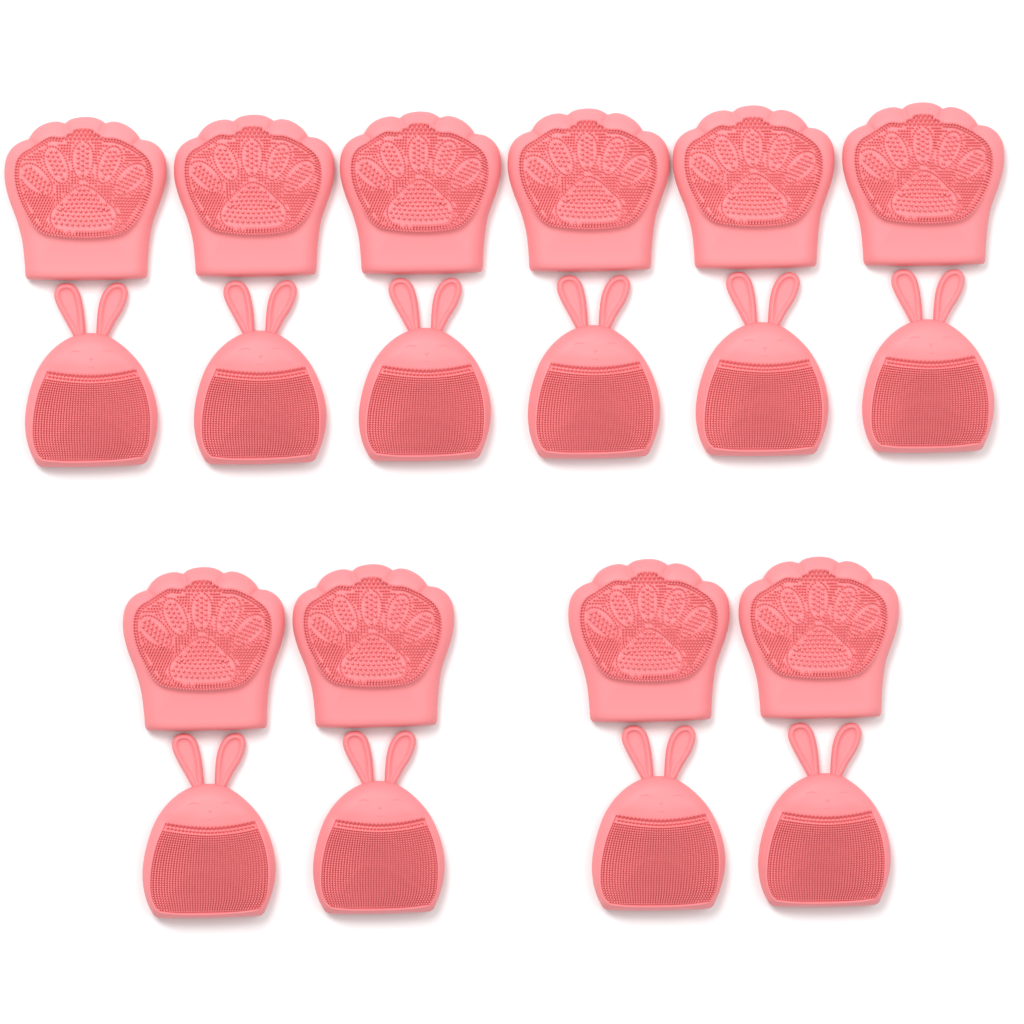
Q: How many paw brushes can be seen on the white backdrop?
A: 10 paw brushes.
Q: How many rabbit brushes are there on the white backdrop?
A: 10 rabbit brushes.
